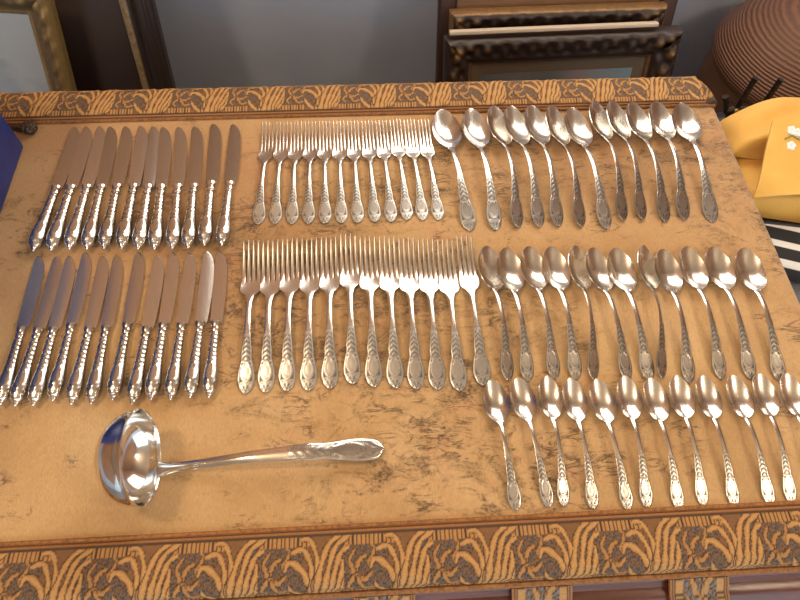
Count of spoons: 36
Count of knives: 24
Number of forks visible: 24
